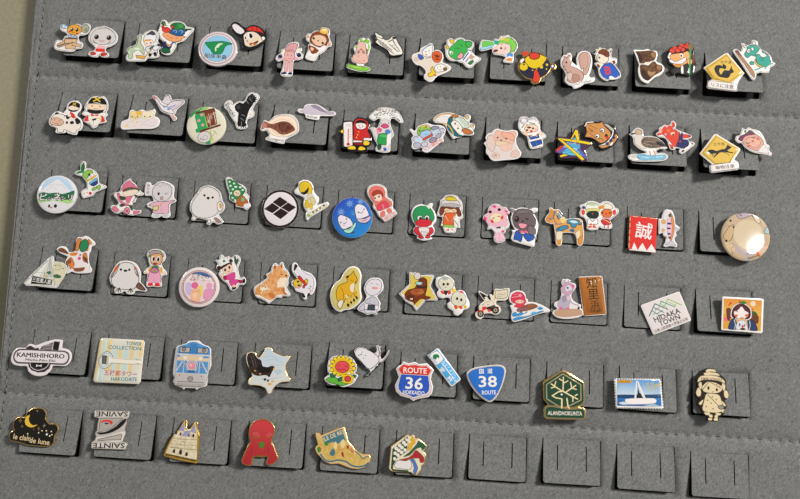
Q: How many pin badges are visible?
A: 95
